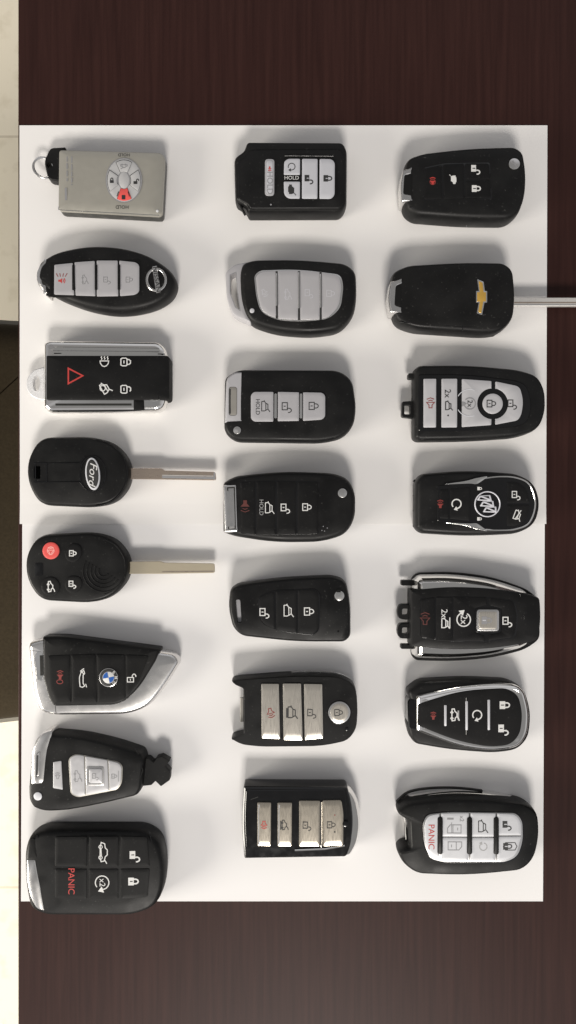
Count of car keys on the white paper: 22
